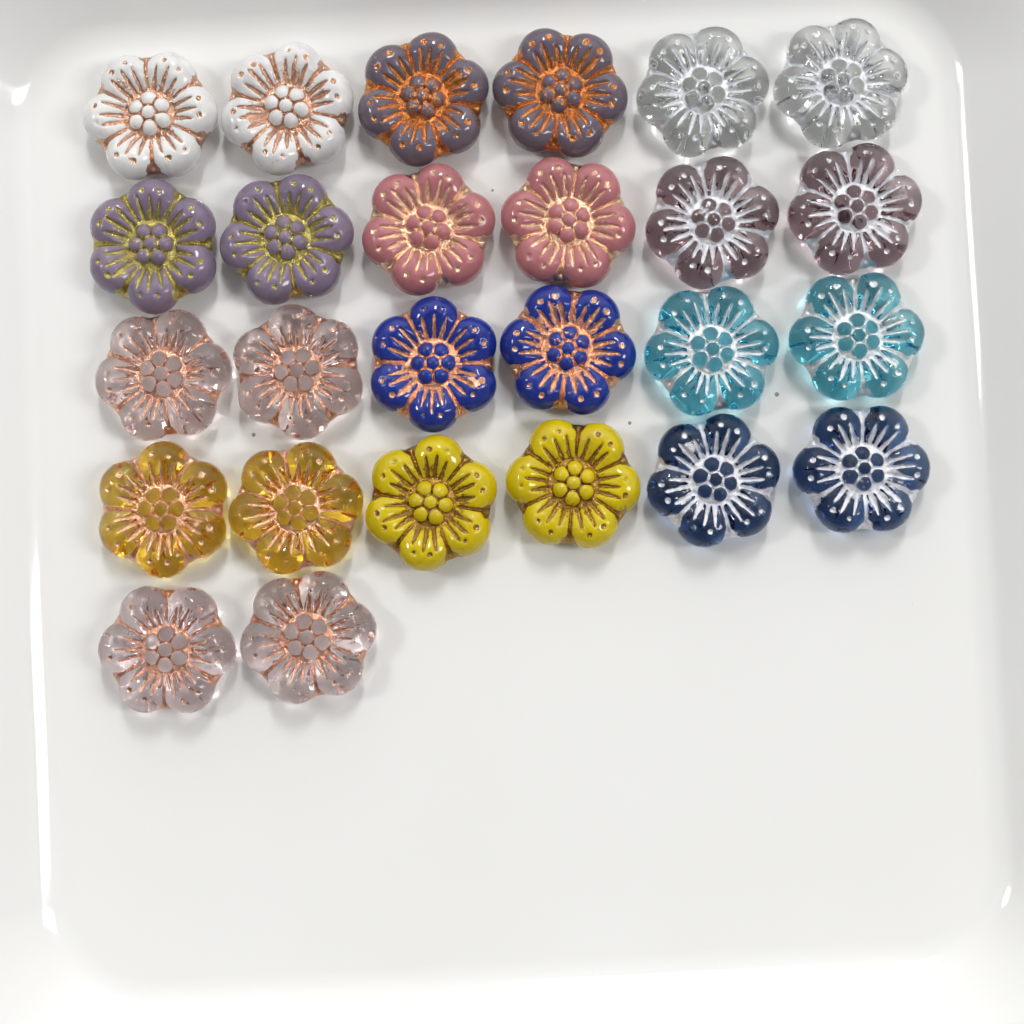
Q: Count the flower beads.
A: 26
